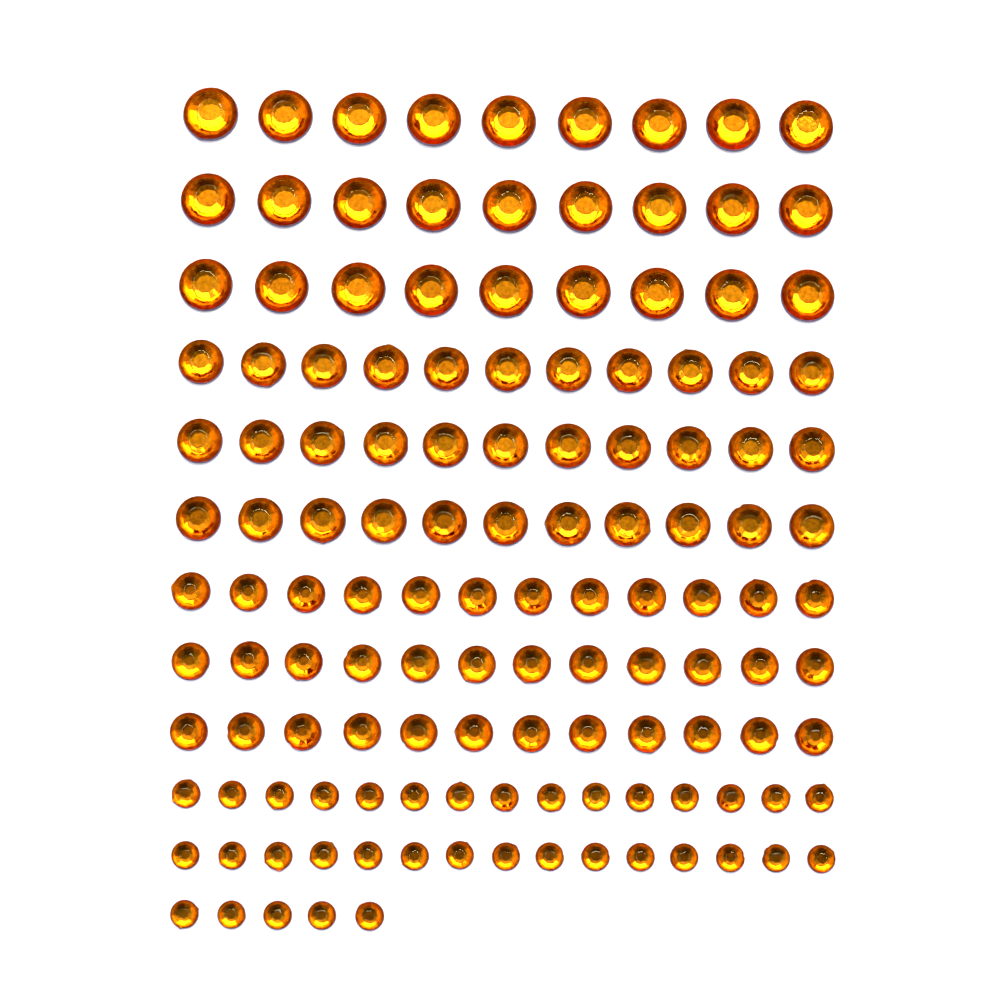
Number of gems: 131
